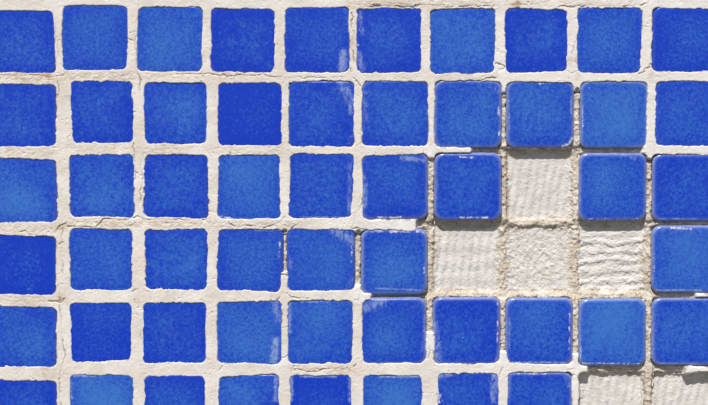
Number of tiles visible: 54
